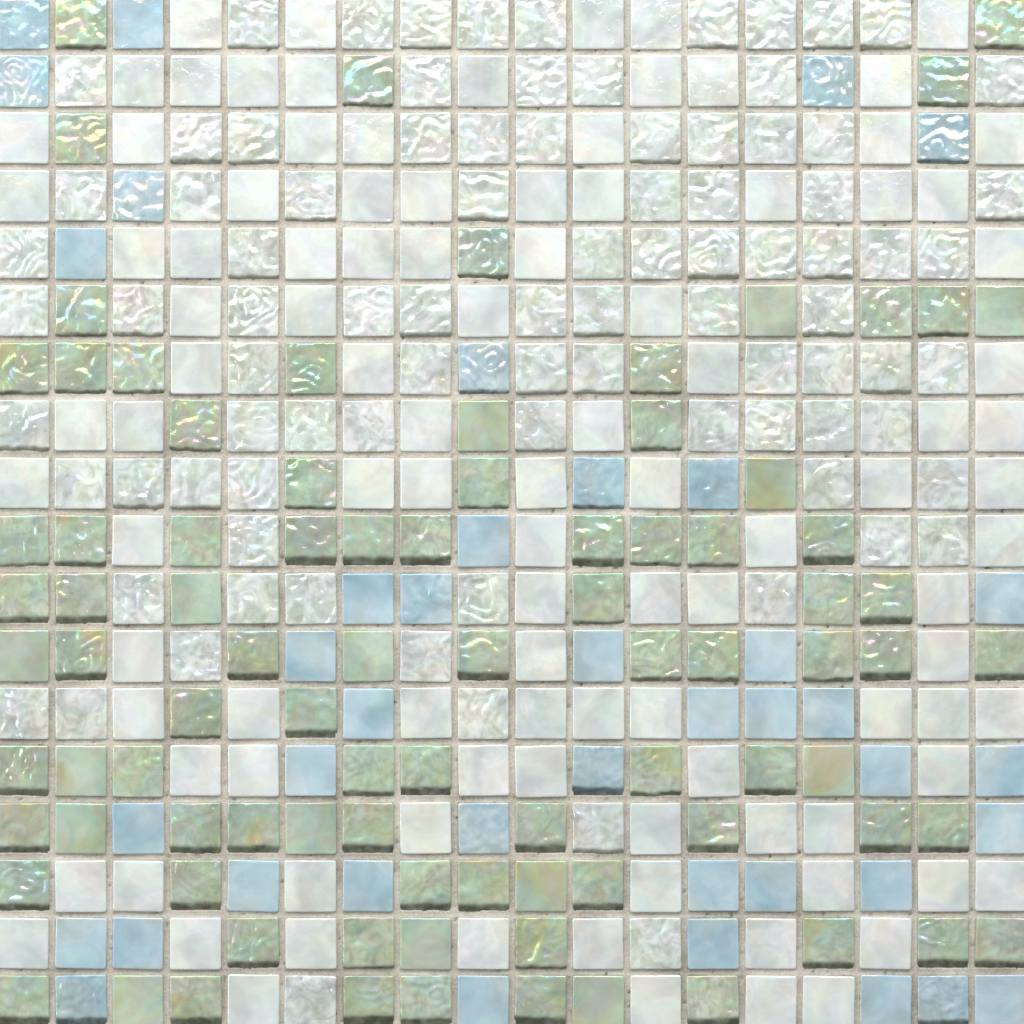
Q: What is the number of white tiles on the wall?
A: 194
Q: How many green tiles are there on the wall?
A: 89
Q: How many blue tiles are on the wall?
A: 41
